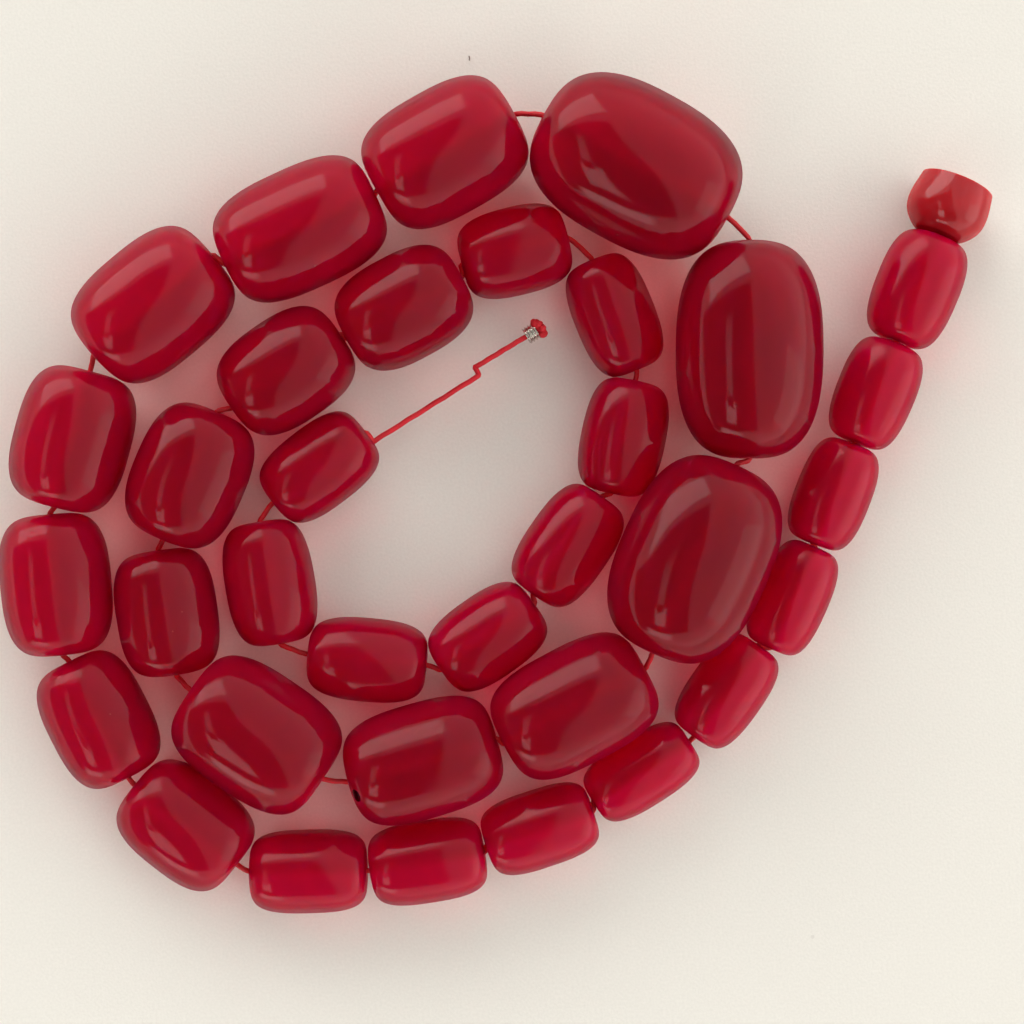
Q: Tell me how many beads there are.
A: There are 35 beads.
